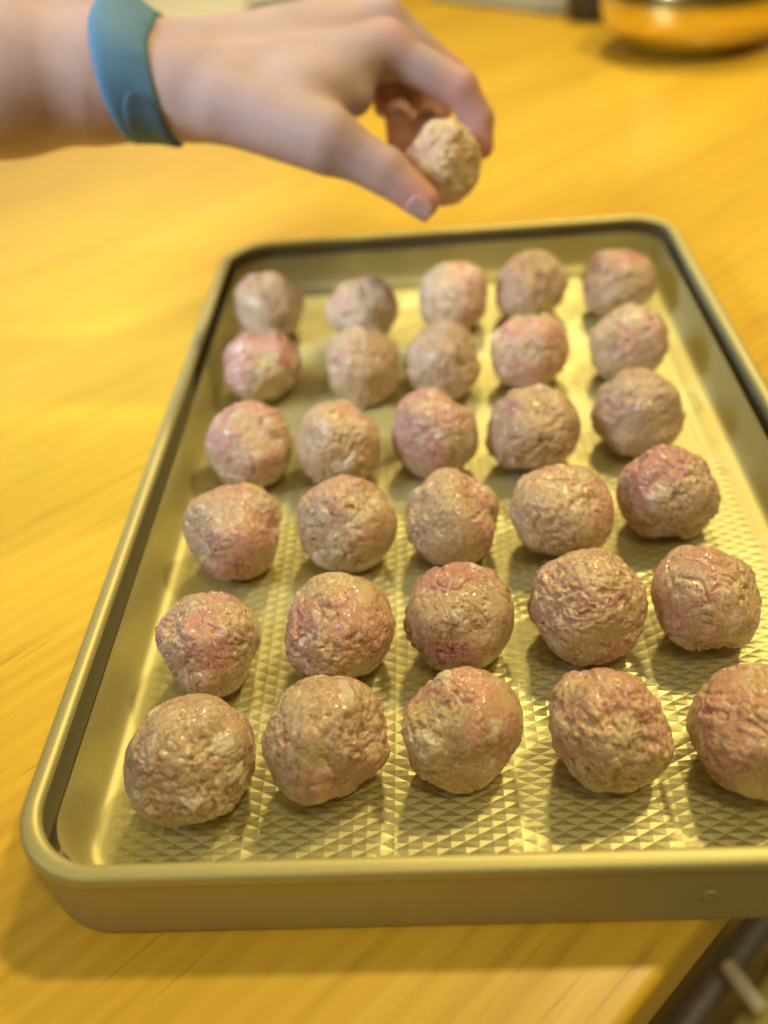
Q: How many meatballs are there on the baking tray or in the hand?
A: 31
